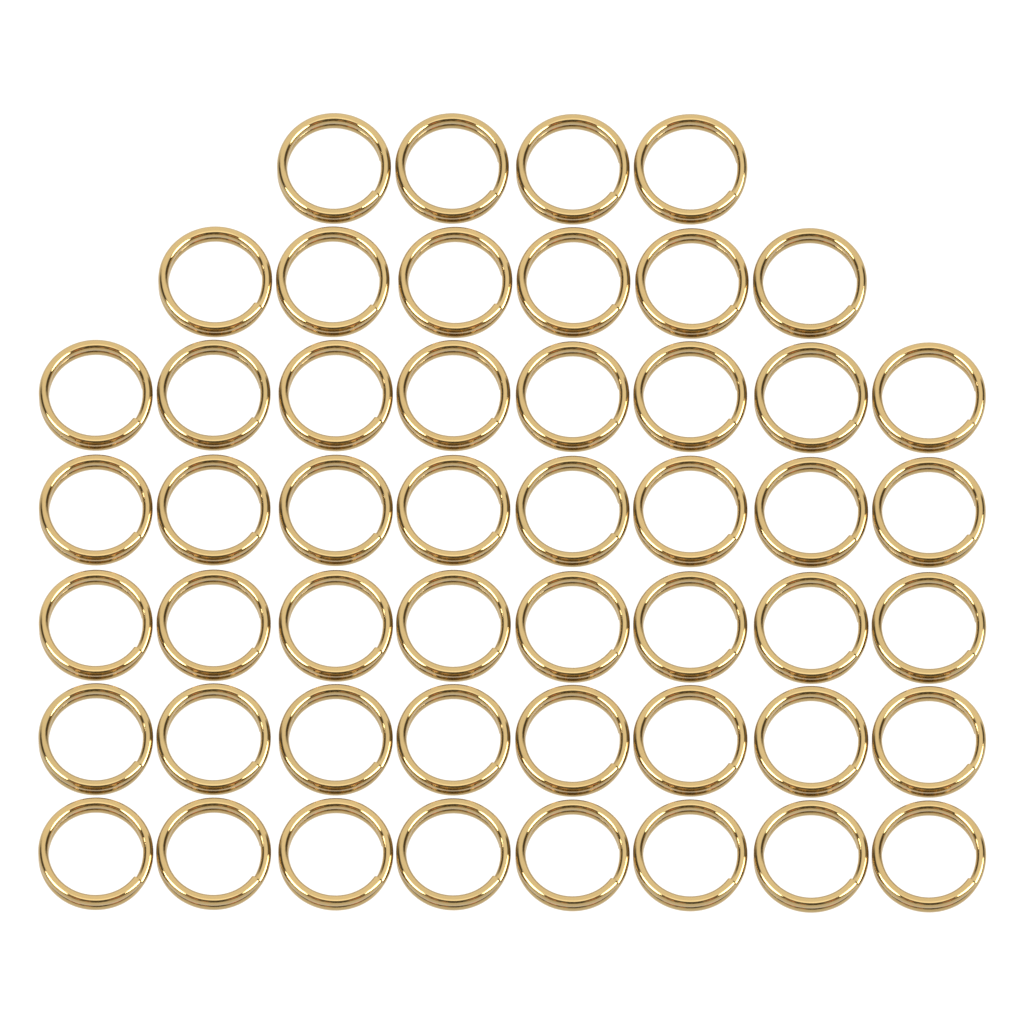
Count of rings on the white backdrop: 50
